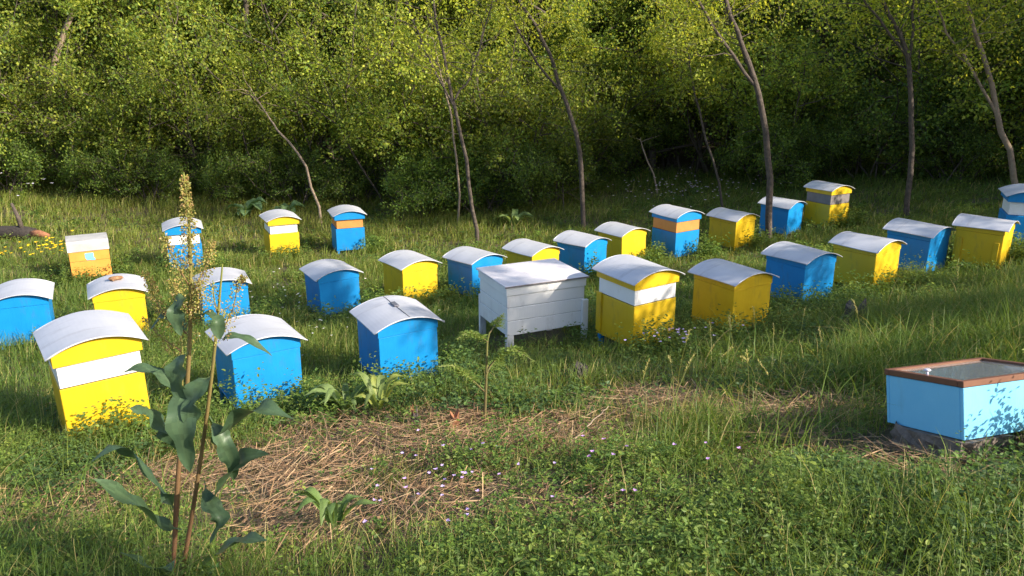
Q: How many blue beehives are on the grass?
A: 14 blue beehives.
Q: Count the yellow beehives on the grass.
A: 12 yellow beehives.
